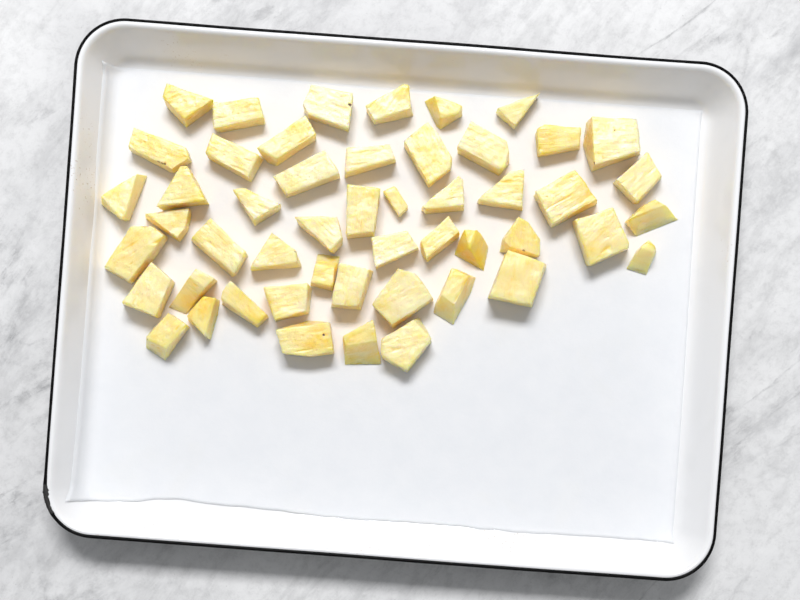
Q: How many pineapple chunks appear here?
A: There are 50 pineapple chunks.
